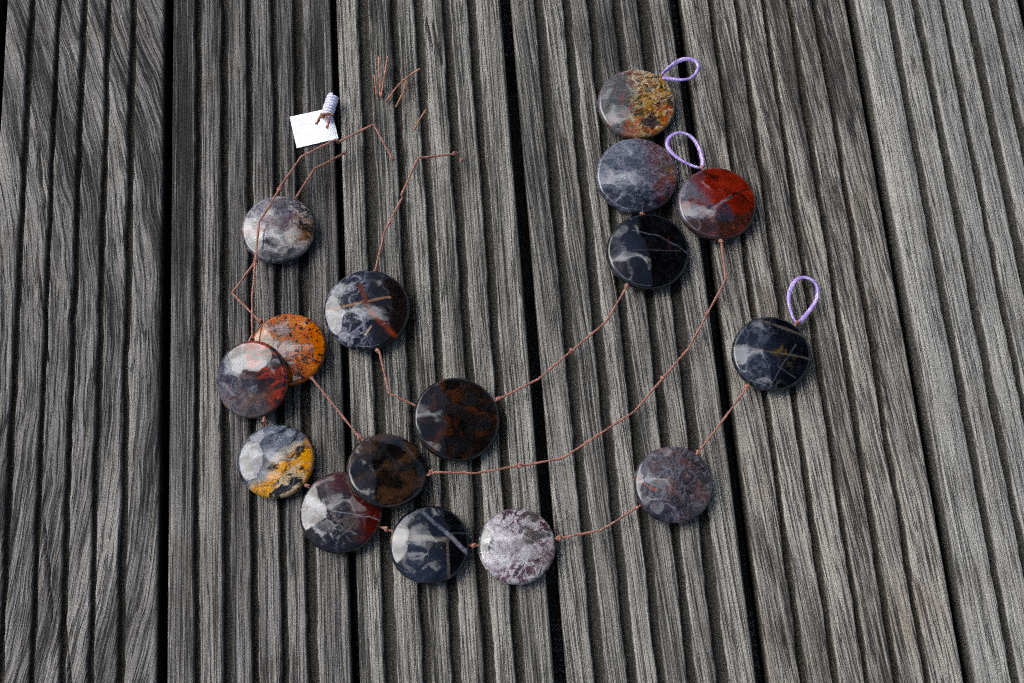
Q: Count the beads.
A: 16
